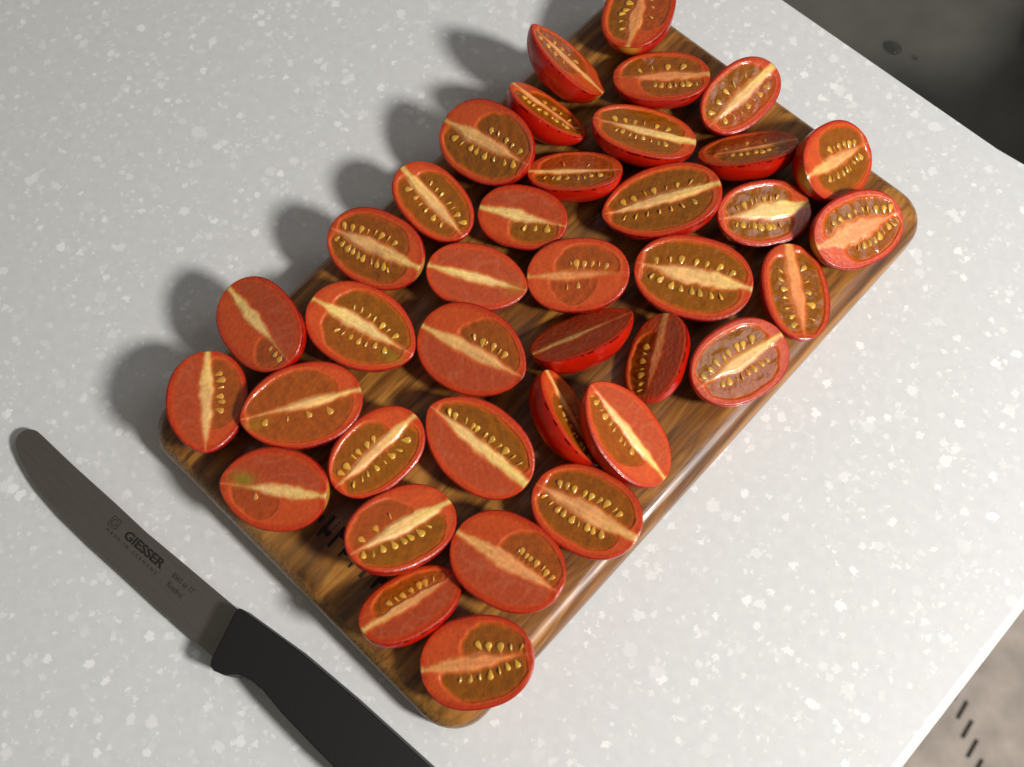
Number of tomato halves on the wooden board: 38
